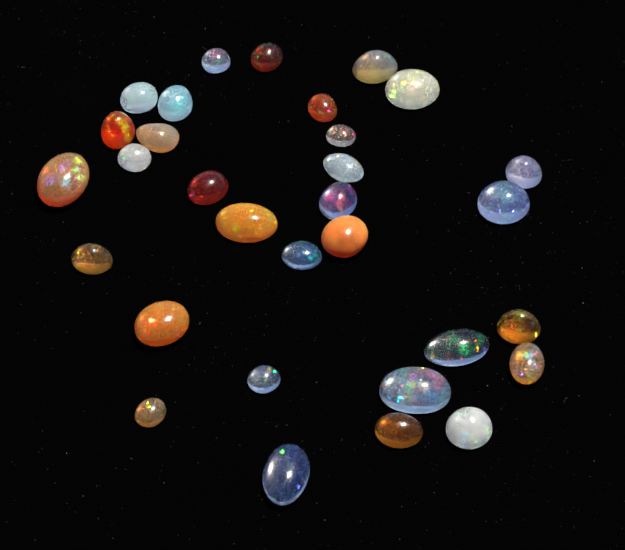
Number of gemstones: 31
